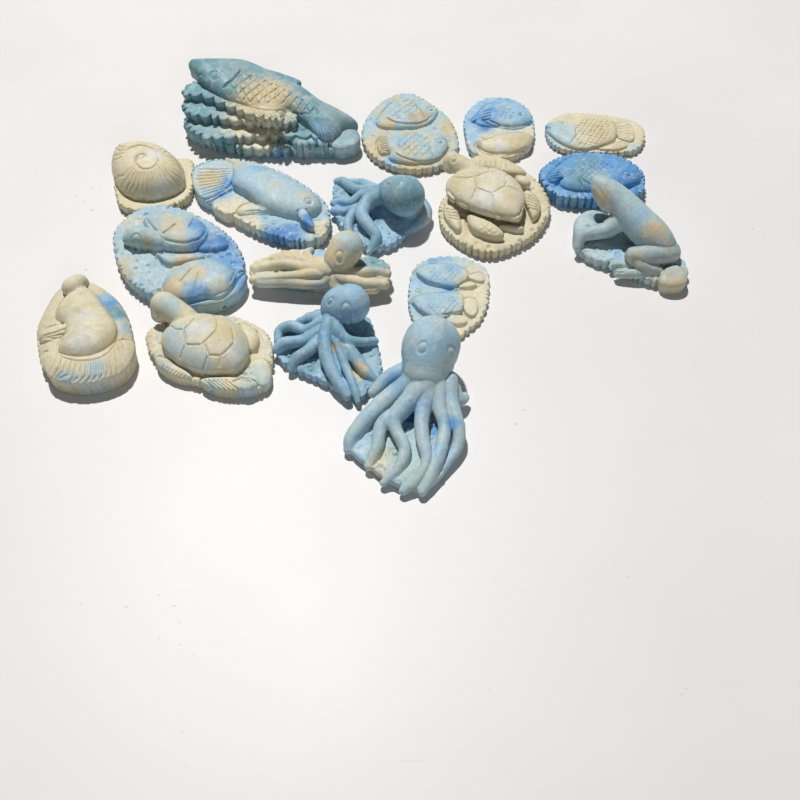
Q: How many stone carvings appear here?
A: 17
